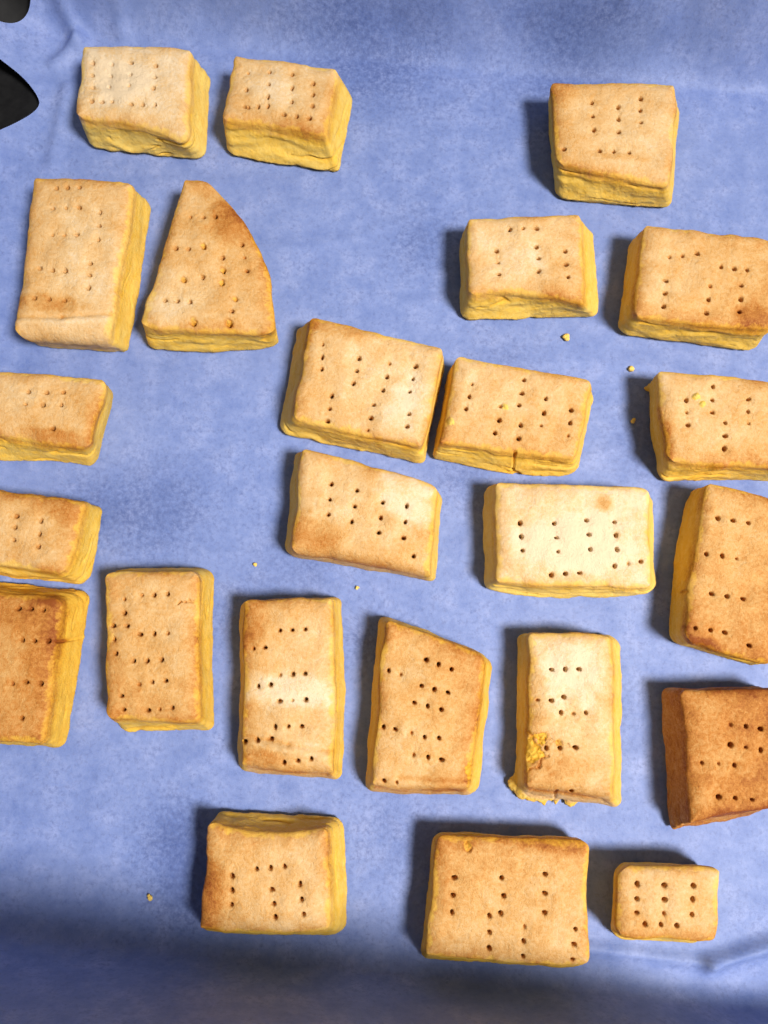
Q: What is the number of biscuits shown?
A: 24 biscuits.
